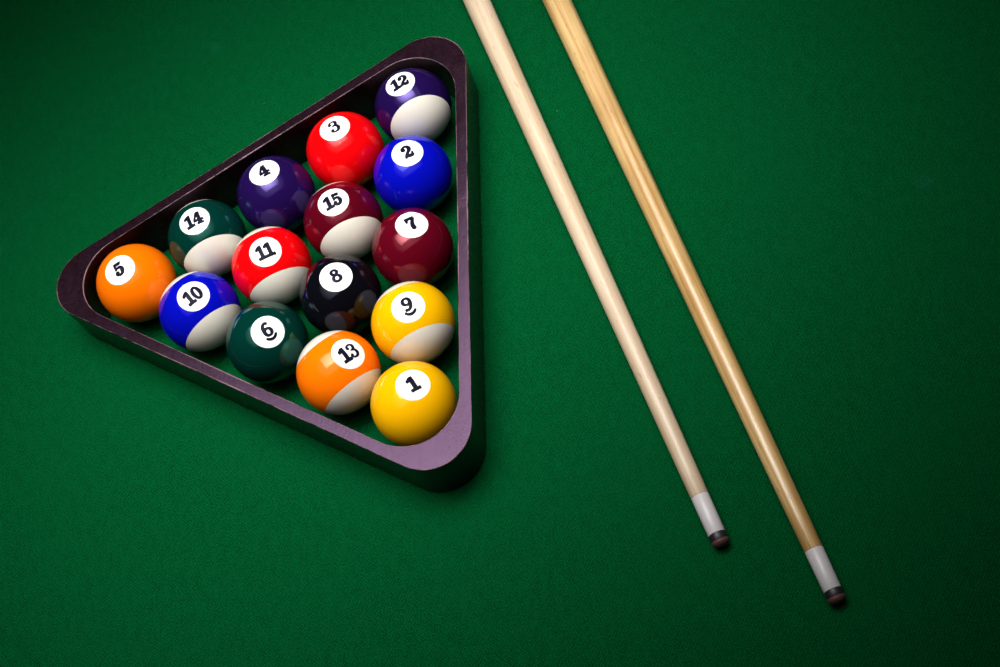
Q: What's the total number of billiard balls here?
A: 15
